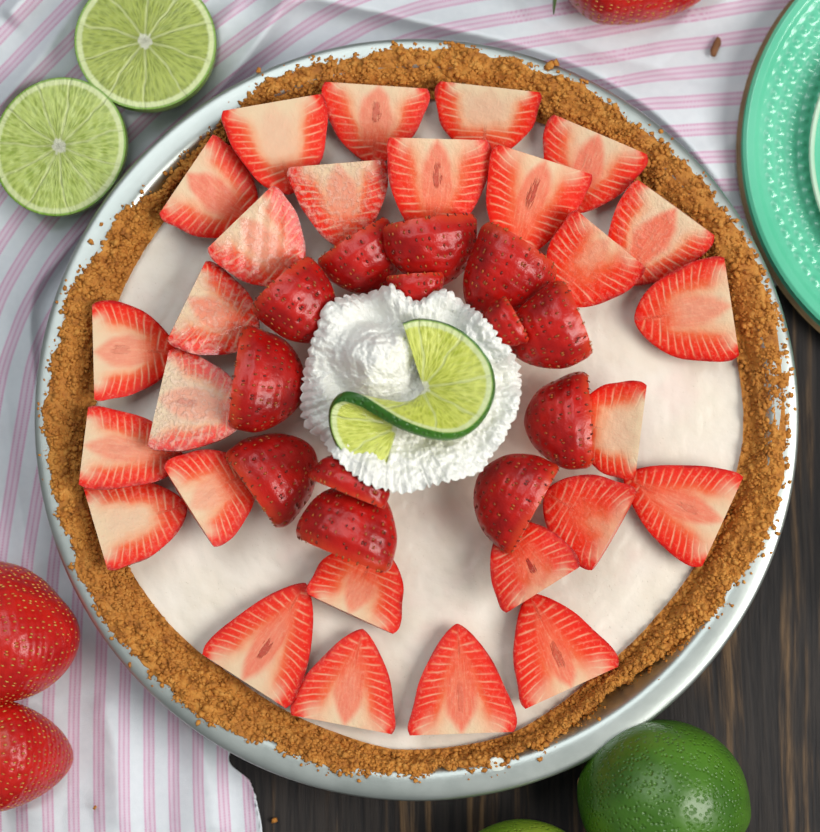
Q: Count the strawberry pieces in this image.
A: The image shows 40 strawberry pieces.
